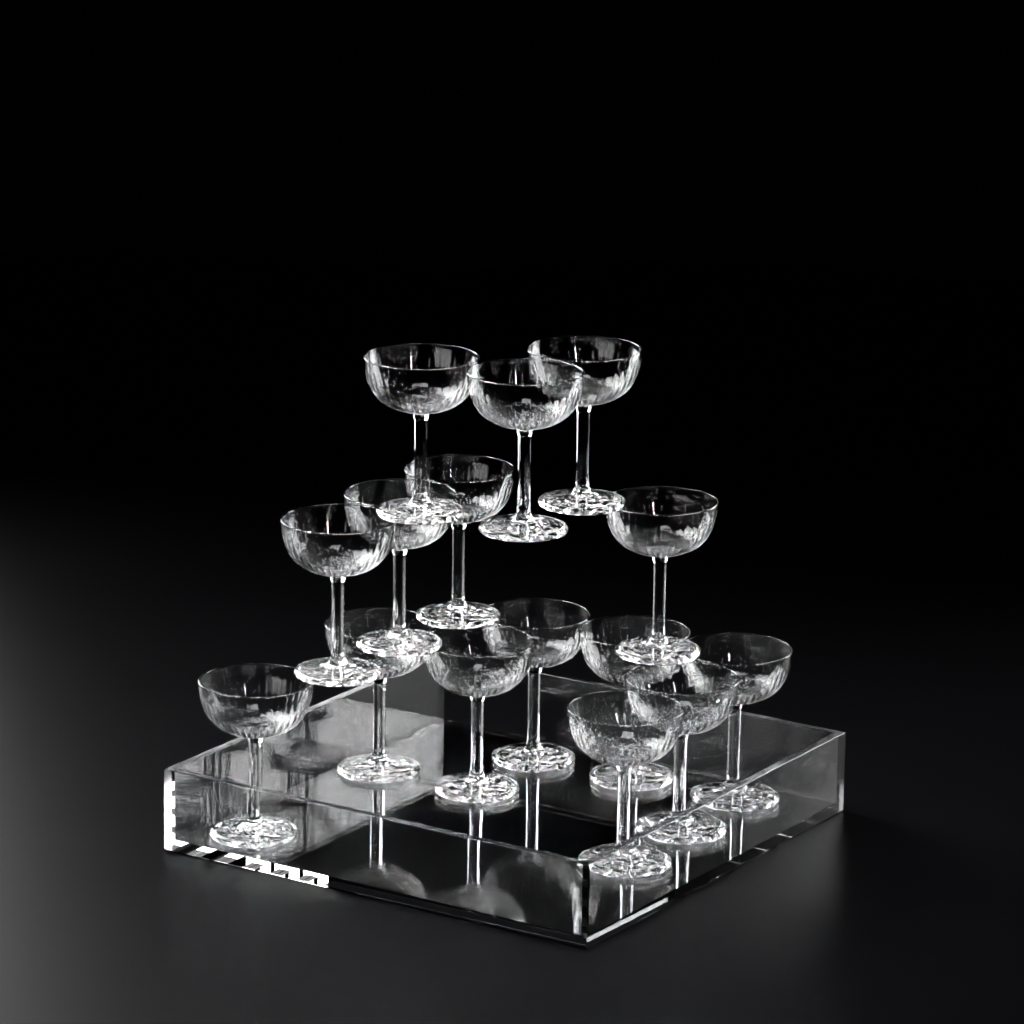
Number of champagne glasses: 15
